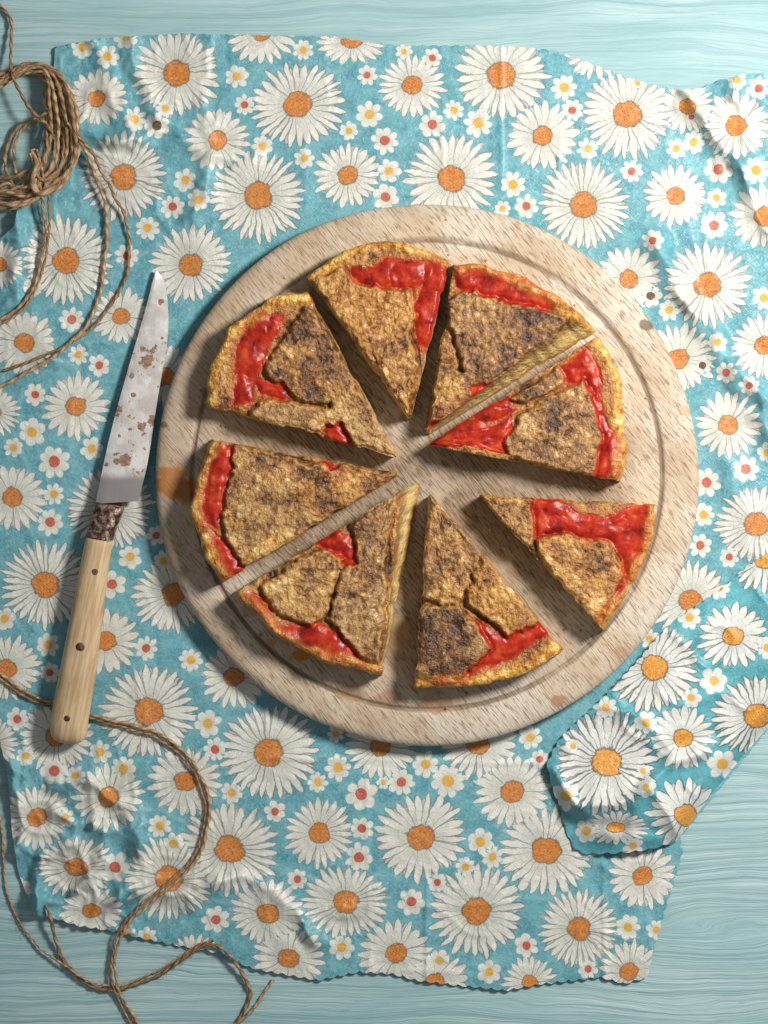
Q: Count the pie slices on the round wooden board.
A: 8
